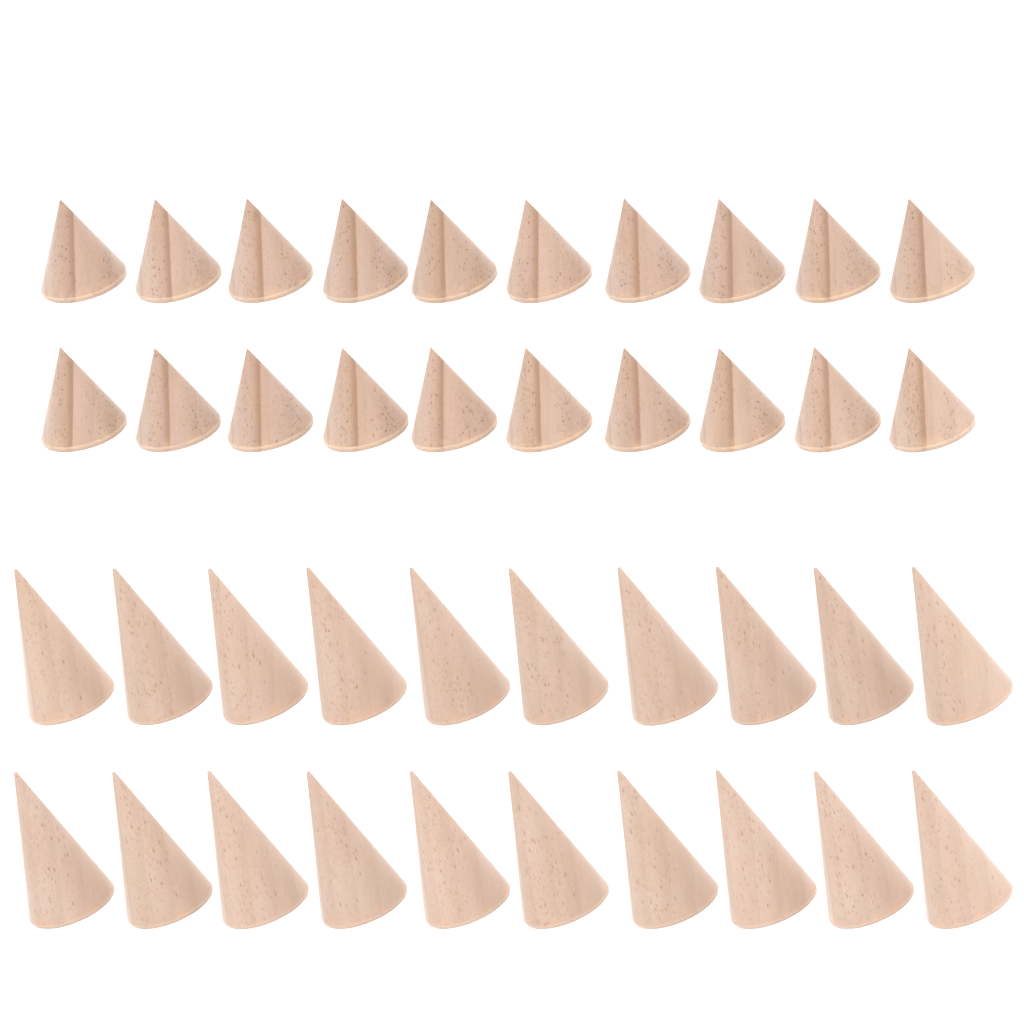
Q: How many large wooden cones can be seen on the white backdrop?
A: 20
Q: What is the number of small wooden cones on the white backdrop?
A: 20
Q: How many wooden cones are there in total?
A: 40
